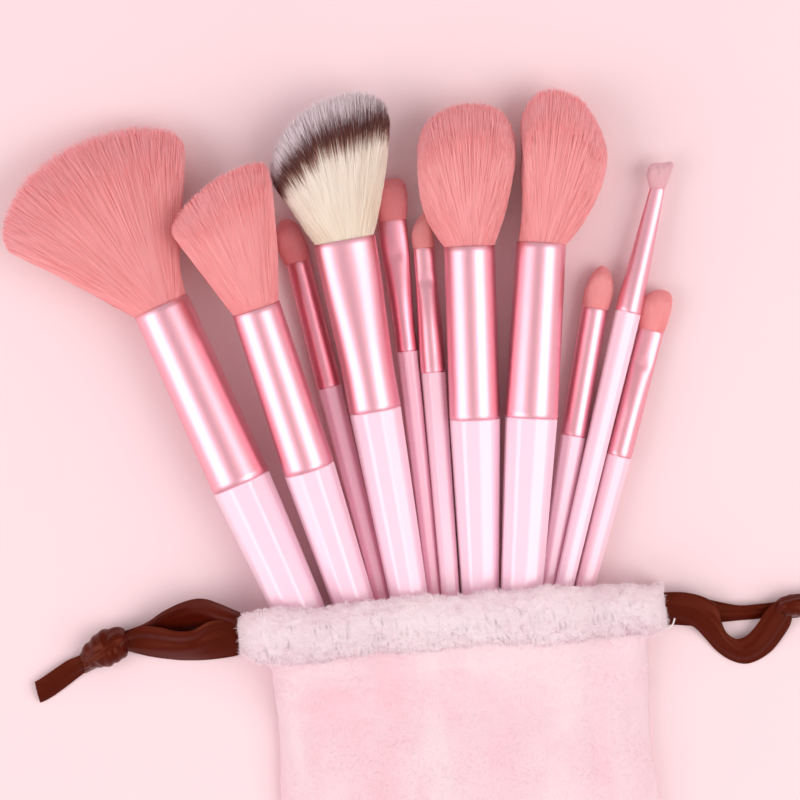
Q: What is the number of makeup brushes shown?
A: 11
